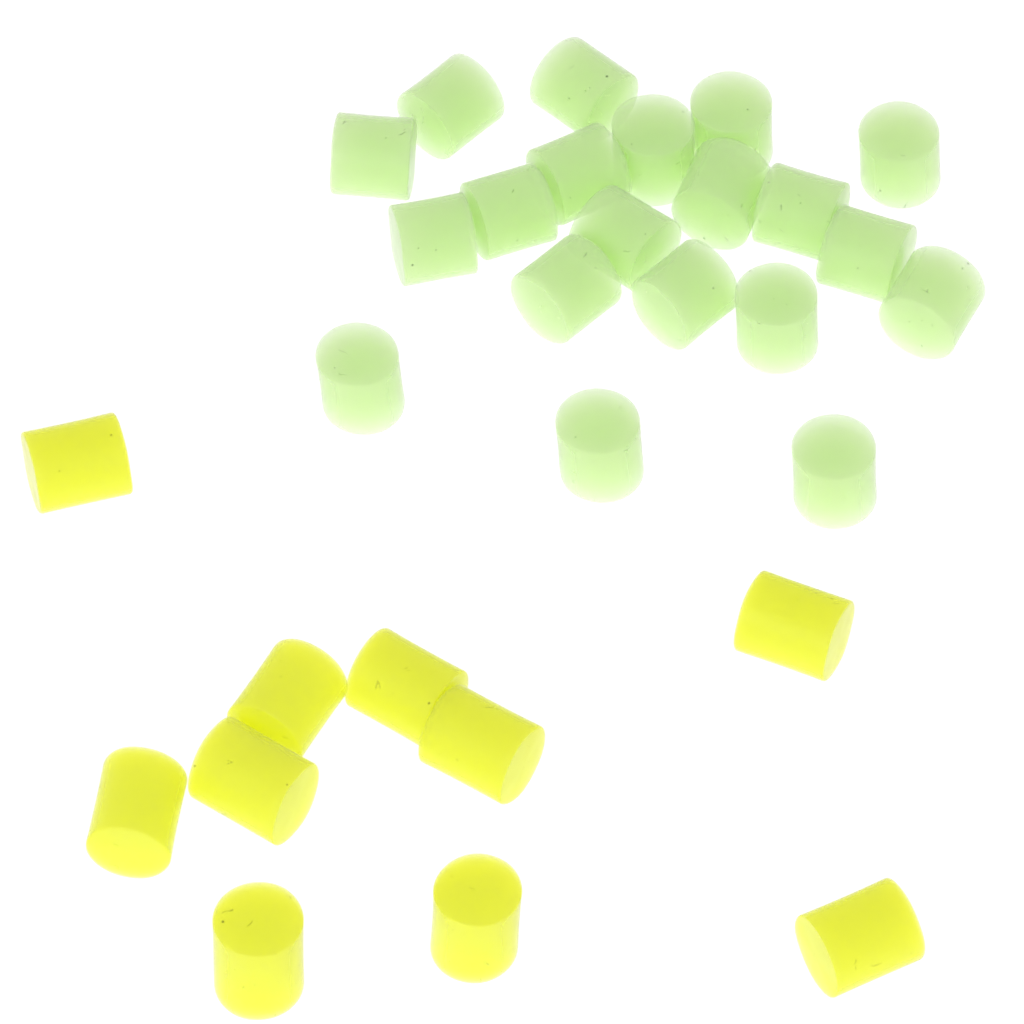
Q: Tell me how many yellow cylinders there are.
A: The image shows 10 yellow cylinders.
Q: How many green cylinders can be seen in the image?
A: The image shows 20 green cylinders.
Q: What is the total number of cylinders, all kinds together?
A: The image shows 30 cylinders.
